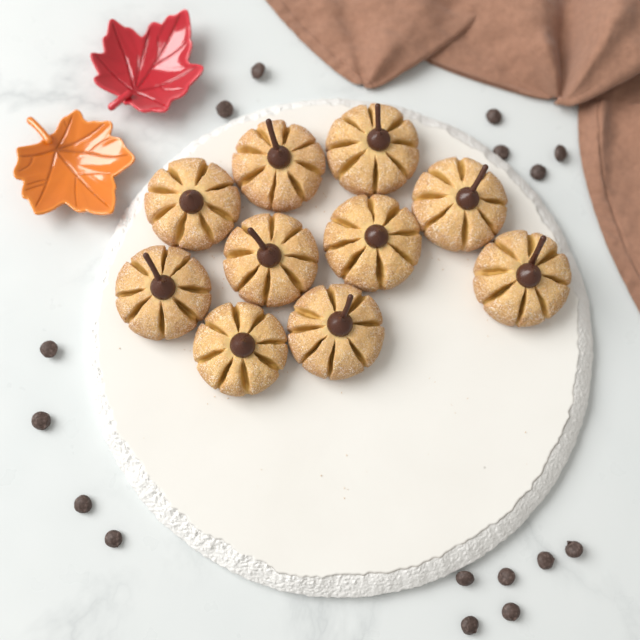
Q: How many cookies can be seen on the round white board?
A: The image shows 10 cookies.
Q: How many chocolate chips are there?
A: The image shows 16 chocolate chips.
